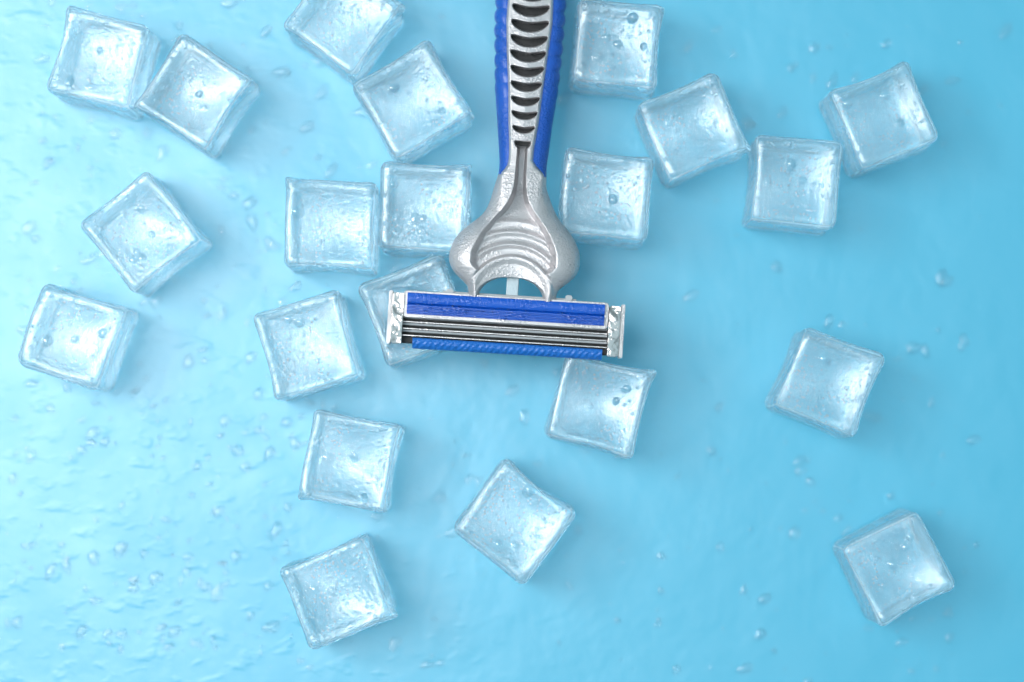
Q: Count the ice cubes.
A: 21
